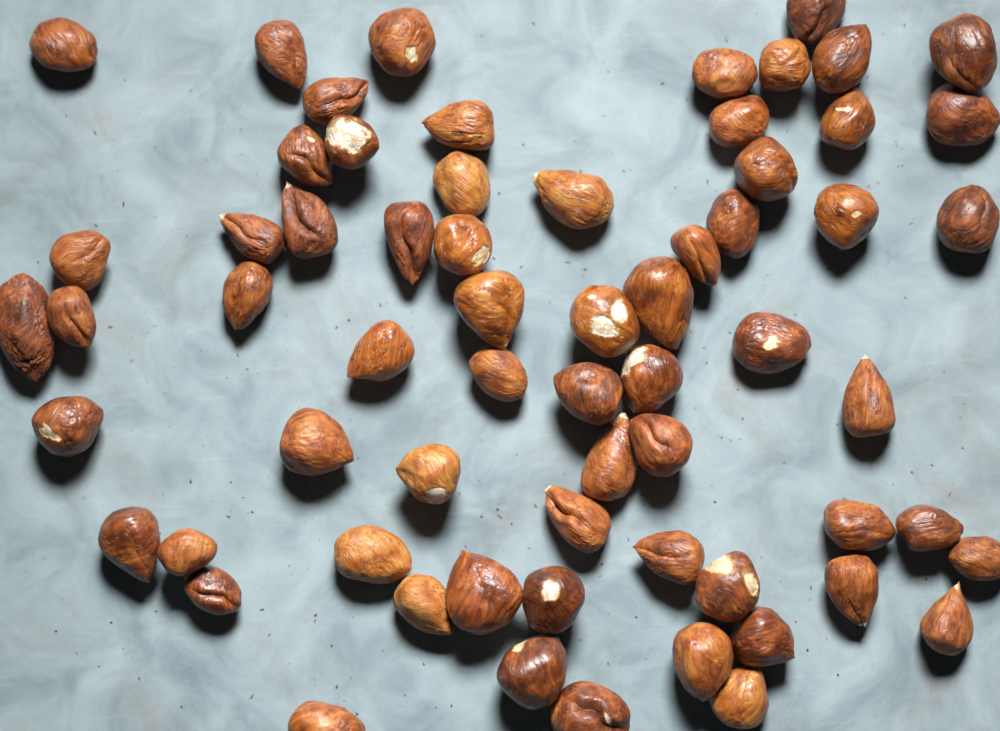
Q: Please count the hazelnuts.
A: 65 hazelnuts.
